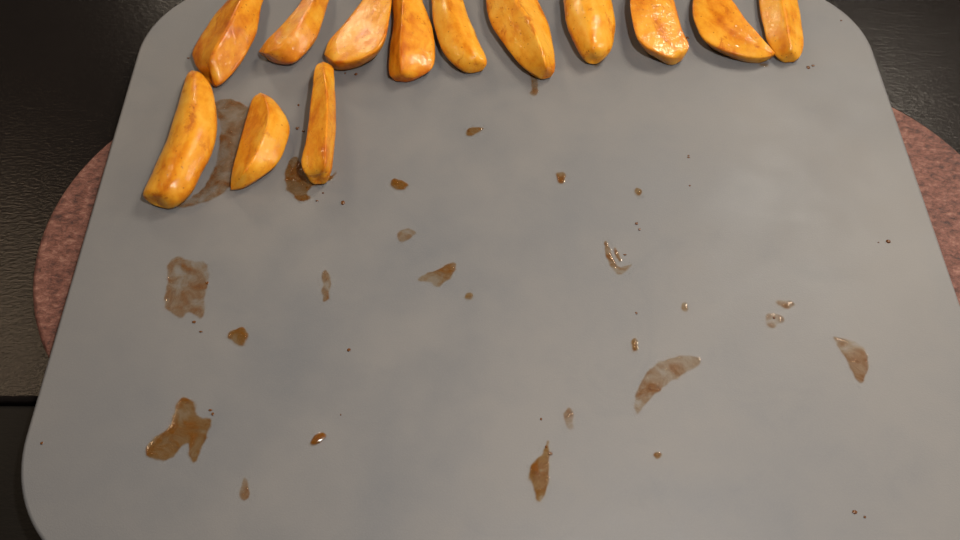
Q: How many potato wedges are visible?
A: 13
